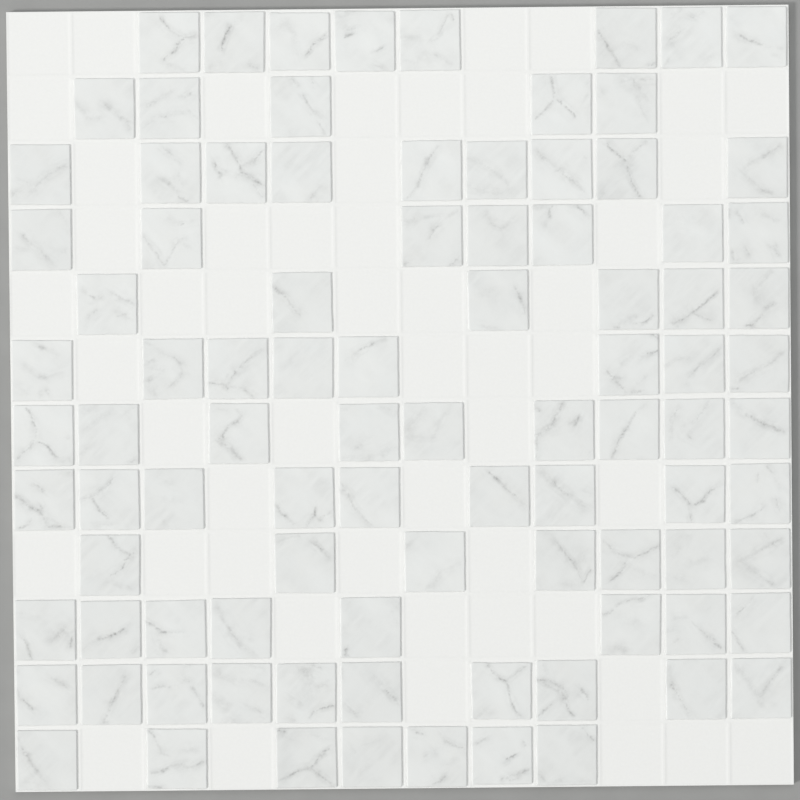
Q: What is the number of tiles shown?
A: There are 93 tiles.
